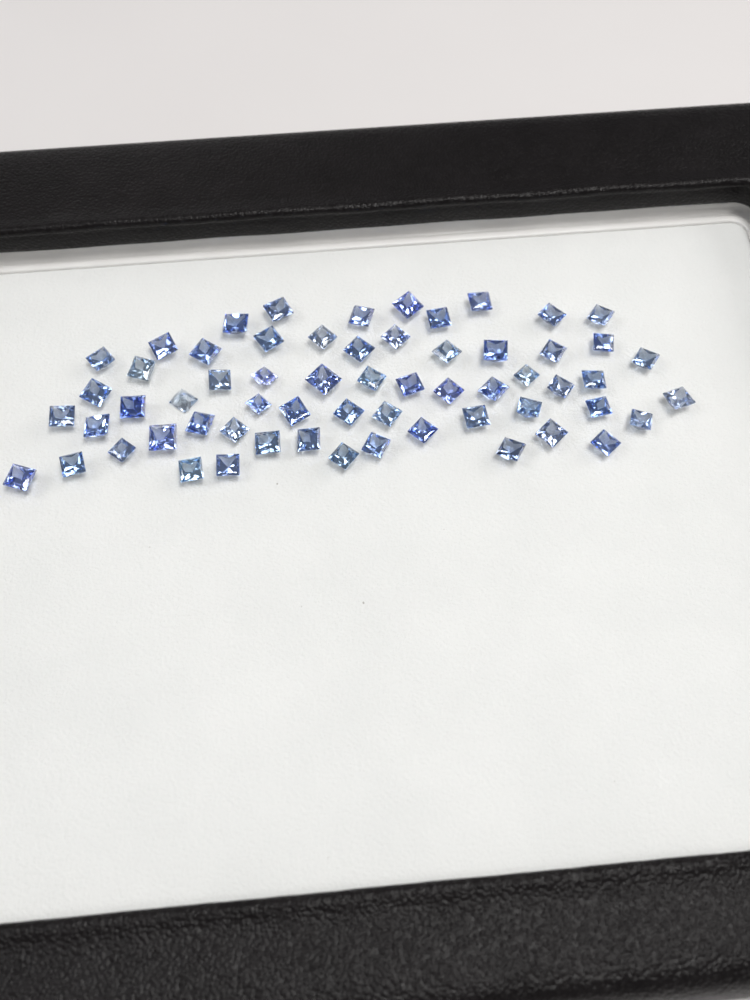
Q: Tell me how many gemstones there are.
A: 61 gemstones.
